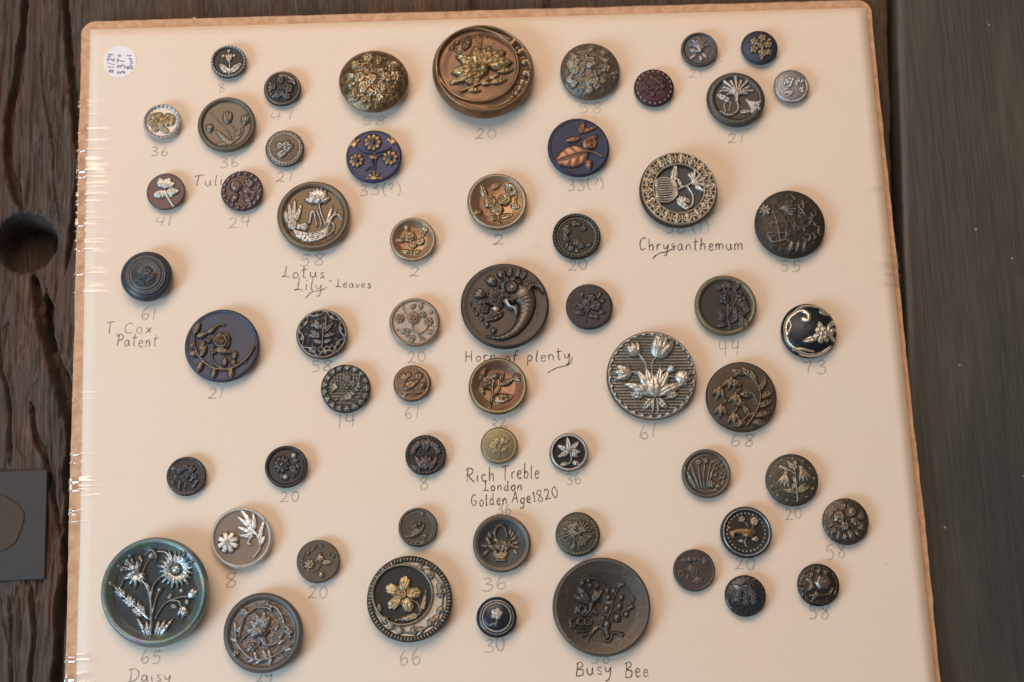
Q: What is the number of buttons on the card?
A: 58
